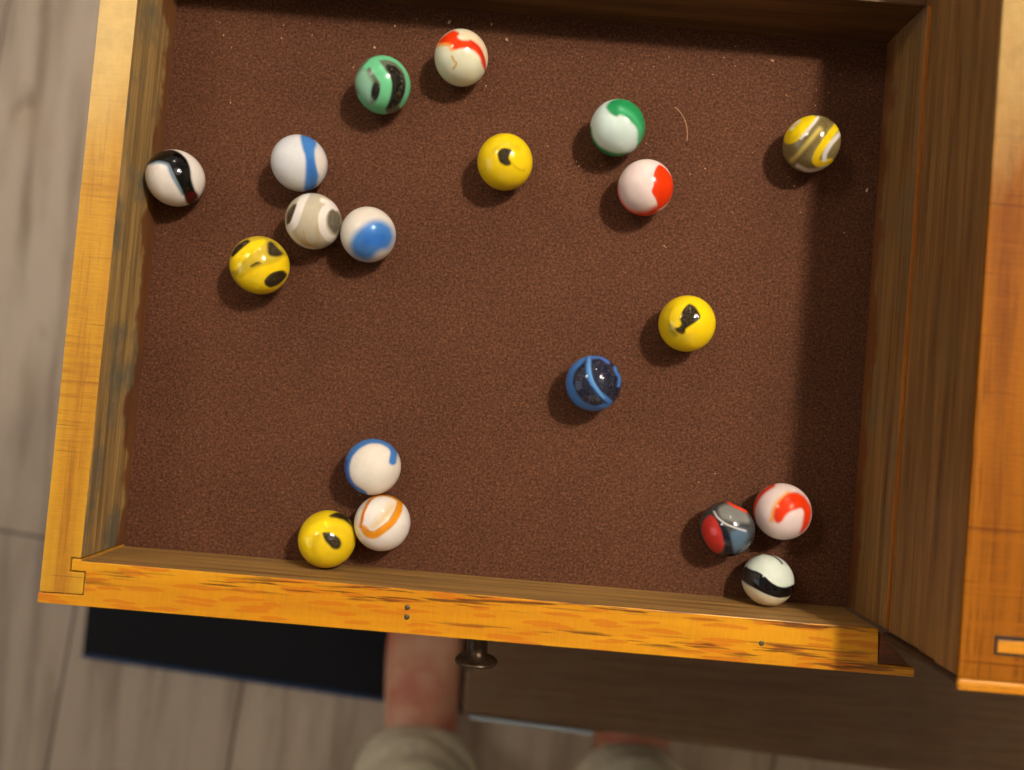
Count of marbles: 19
